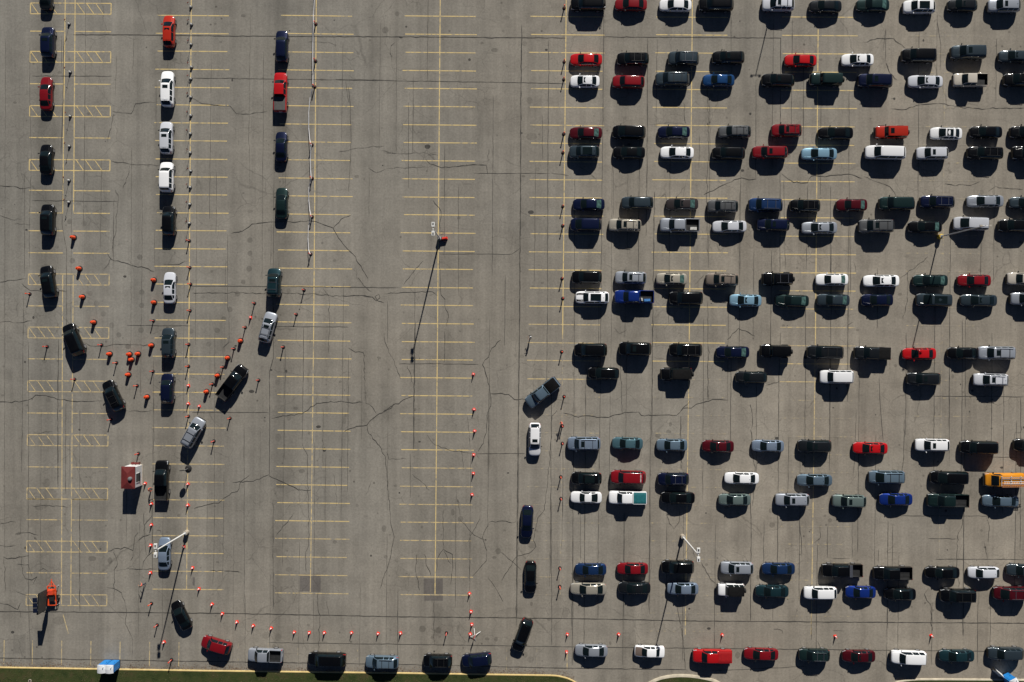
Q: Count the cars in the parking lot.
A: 200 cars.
